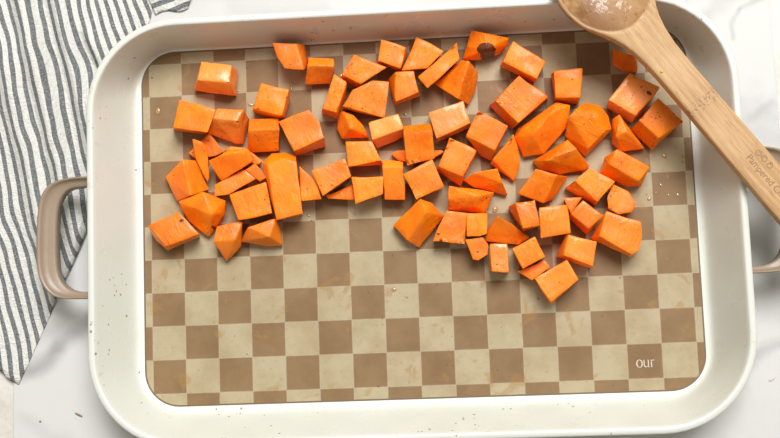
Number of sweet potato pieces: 76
